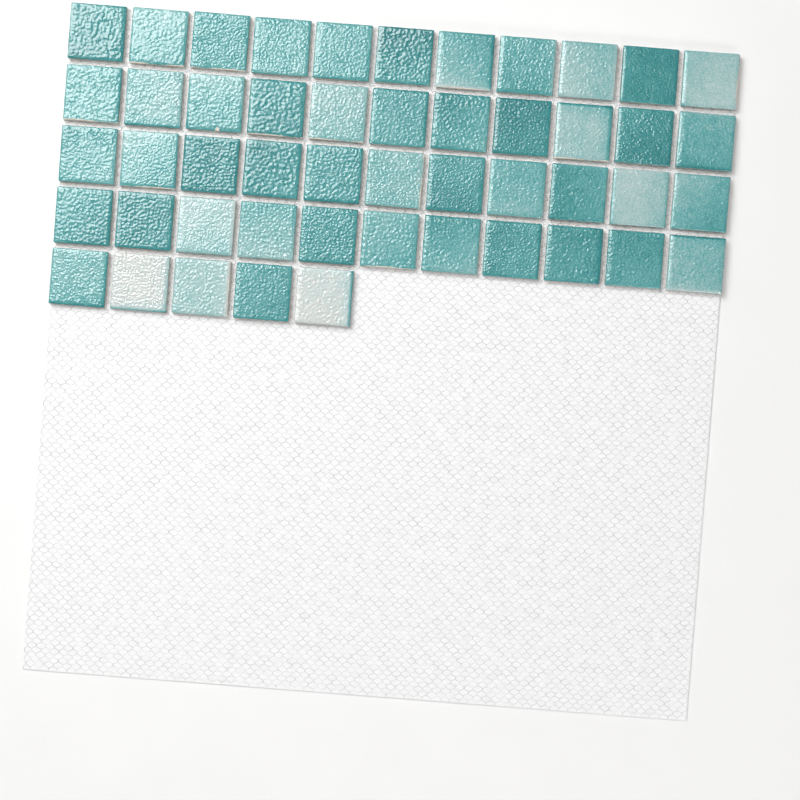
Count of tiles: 49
